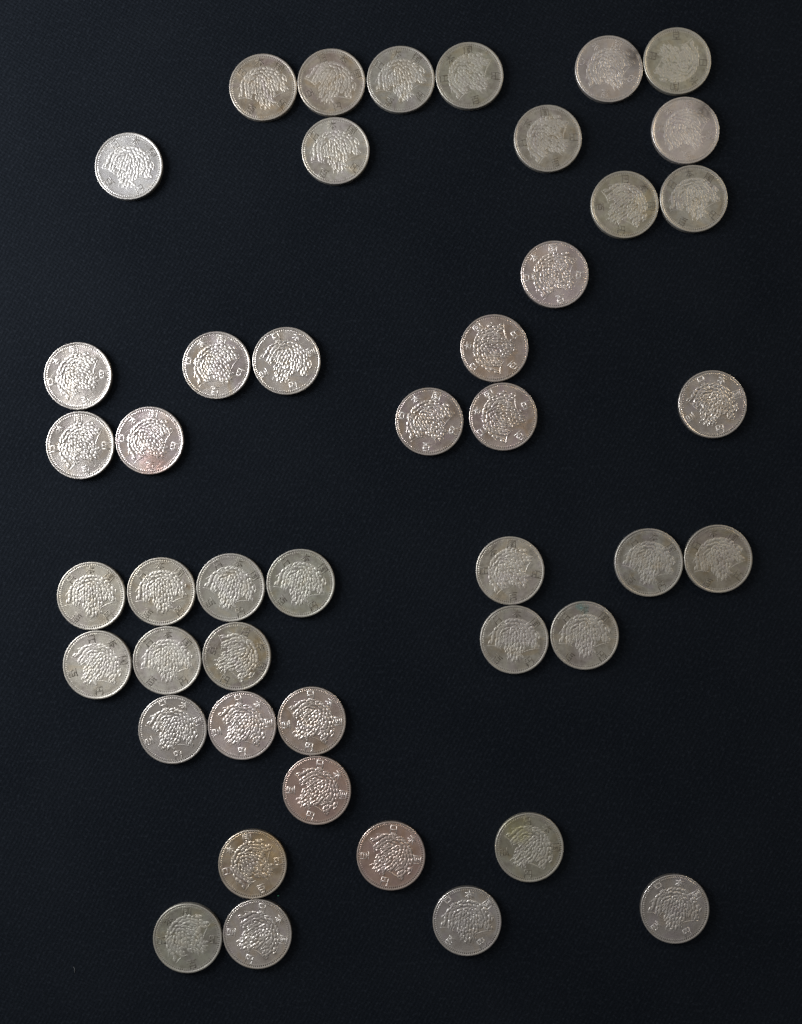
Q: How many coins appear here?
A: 45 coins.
